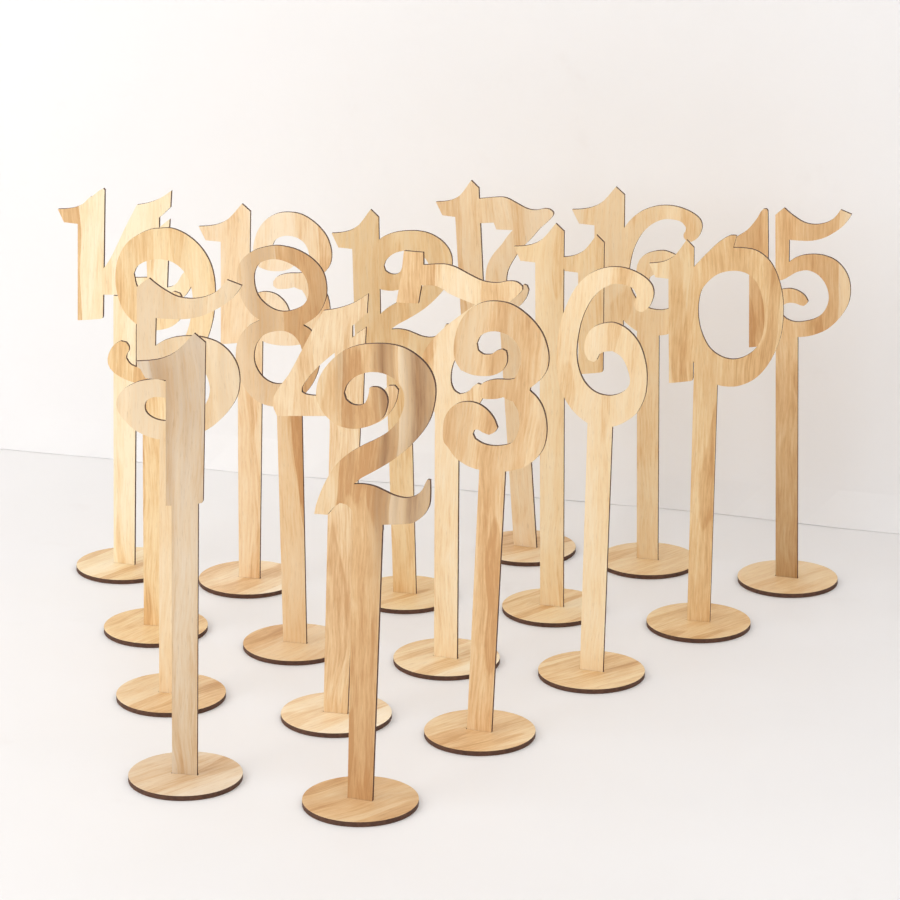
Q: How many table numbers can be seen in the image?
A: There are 17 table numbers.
